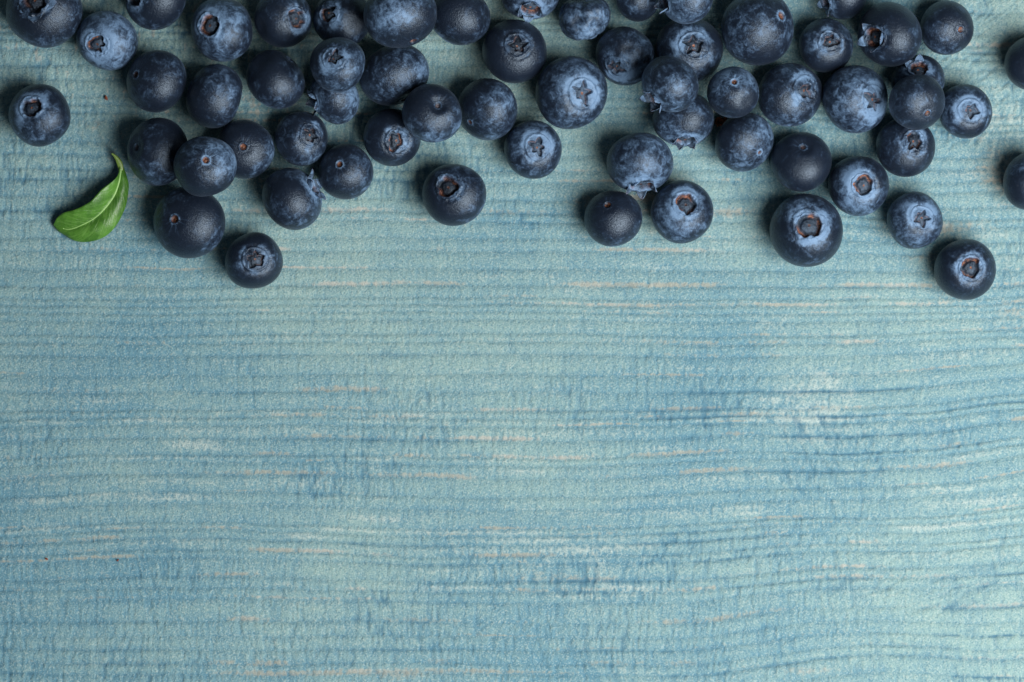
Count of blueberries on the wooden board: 61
